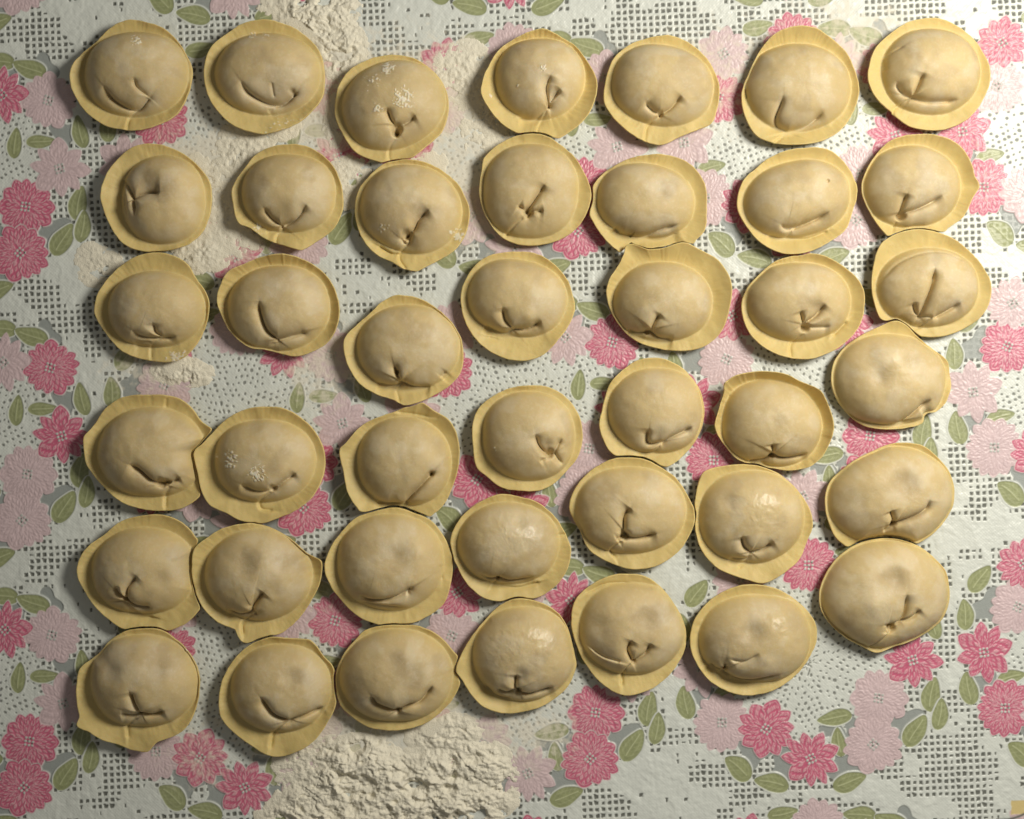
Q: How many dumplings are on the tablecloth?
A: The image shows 42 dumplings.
